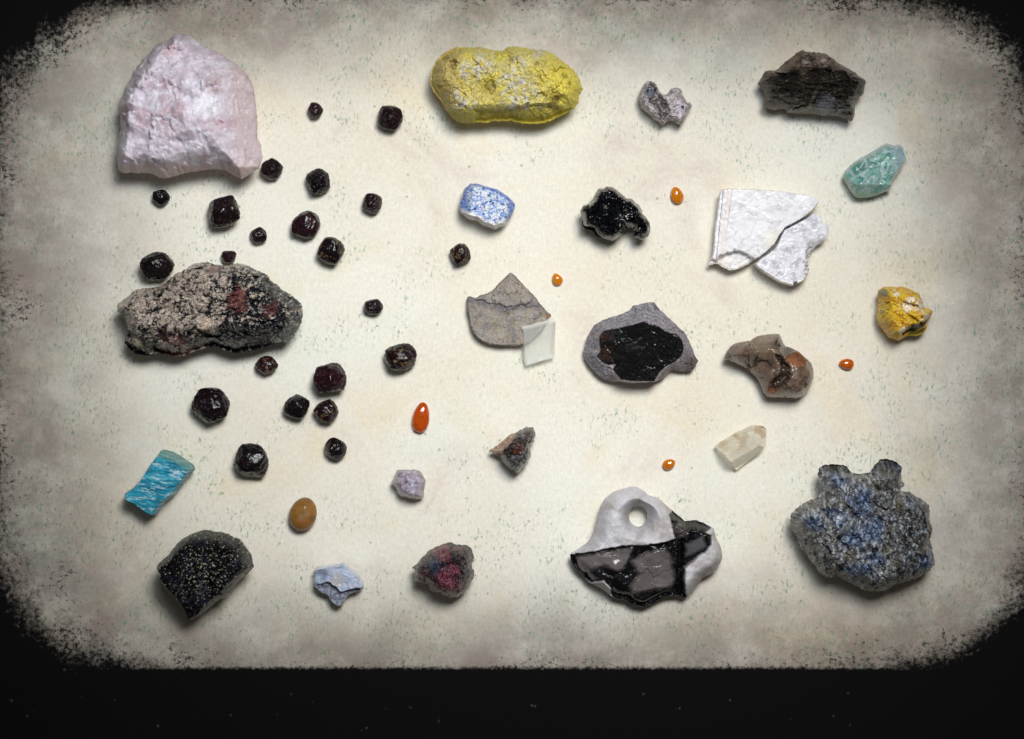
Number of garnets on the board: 22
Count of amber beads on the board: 5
